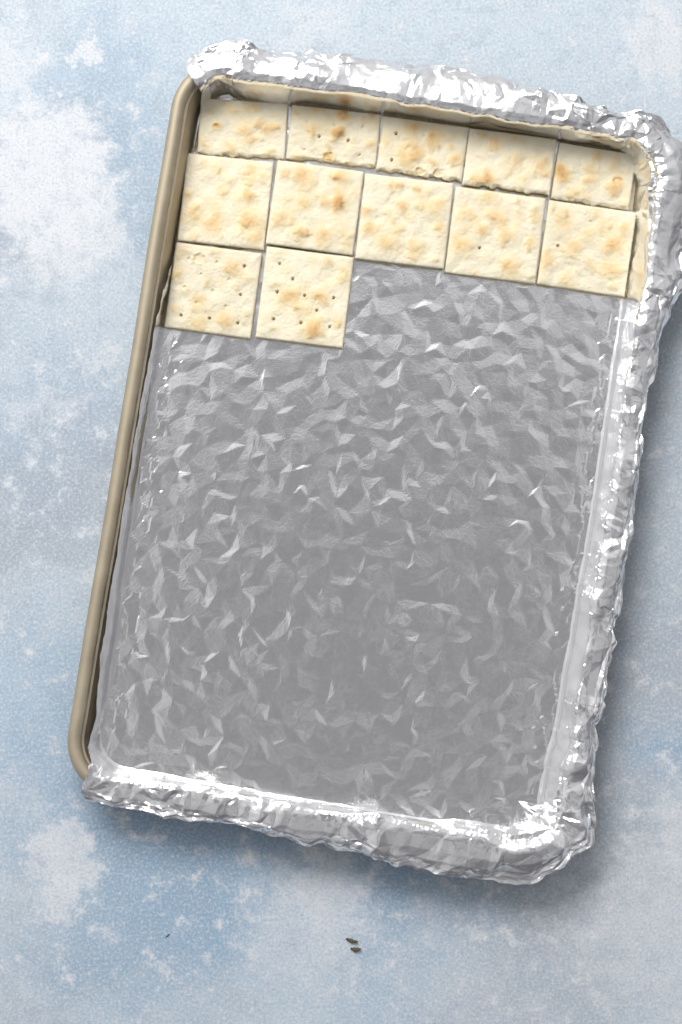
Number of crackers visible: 12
